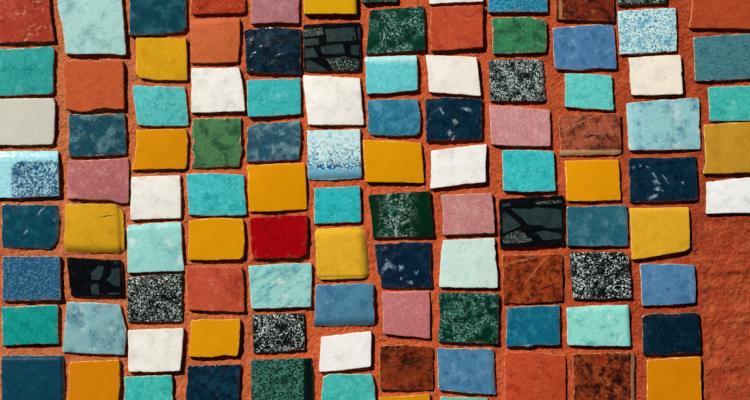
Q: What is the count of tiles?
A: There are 104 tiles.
